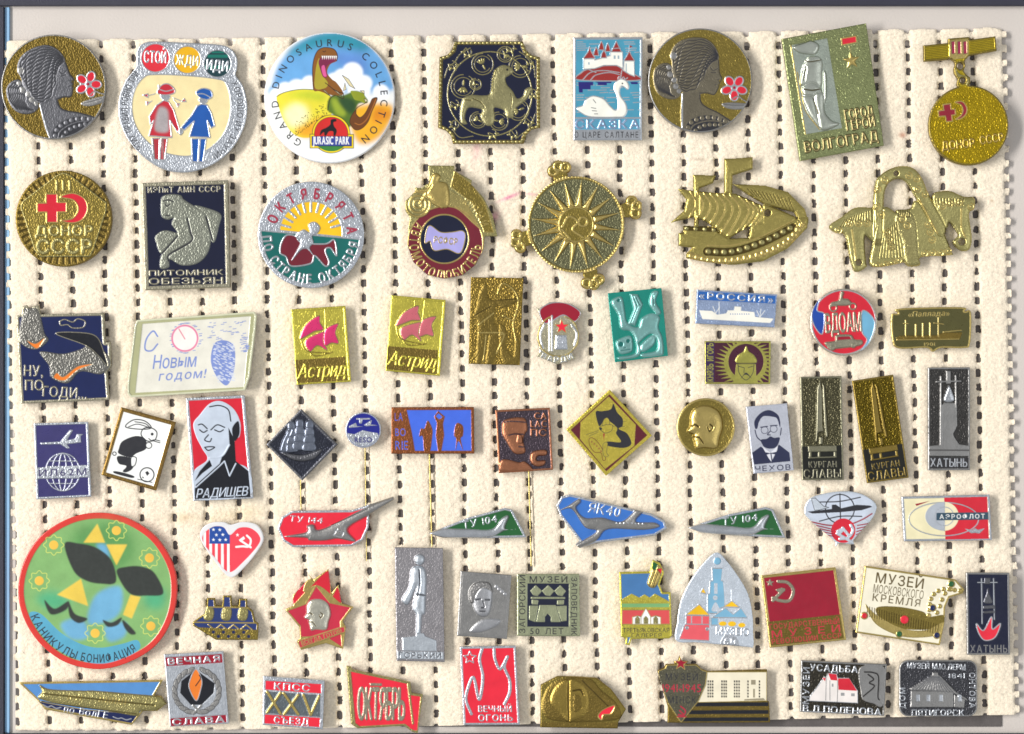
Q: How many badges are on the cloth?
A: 66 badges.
